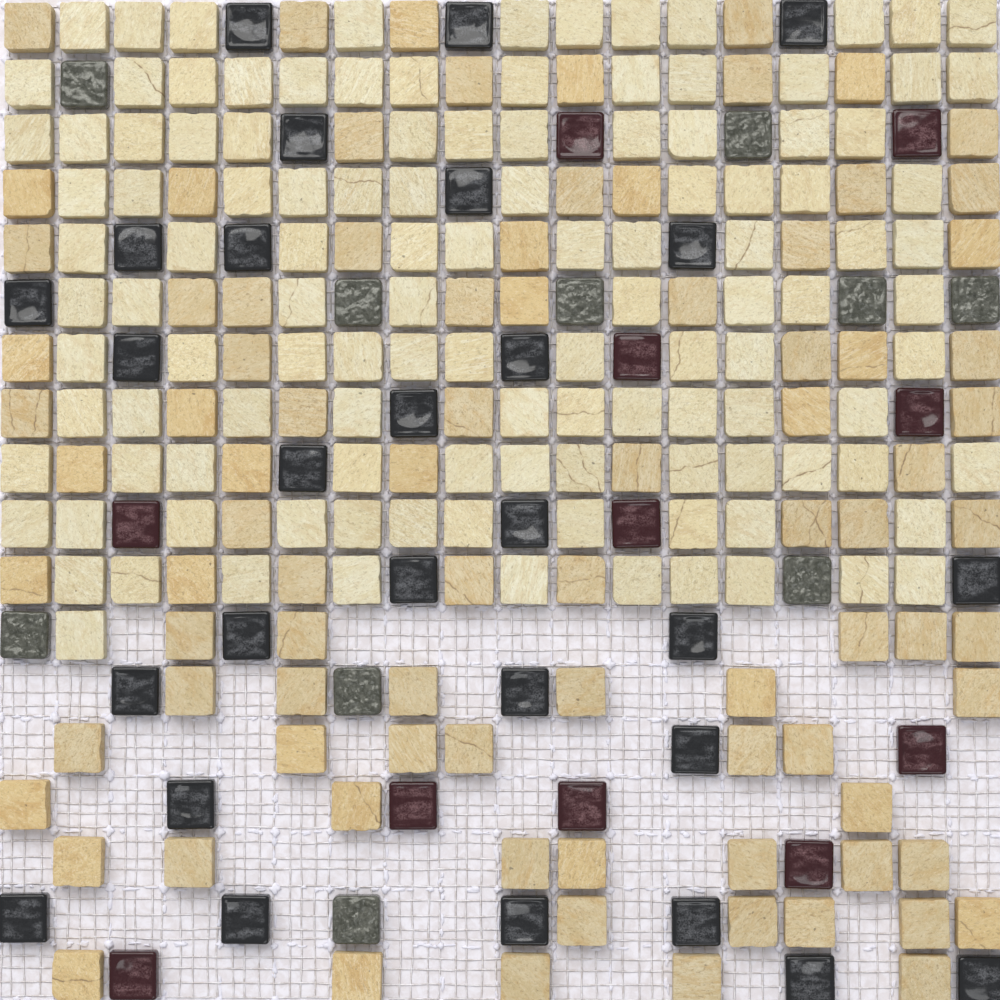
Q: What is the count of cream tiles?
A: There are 119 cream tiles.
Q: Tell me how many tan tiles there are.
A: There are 88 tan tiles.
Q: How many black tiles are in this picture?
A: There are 28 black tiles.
